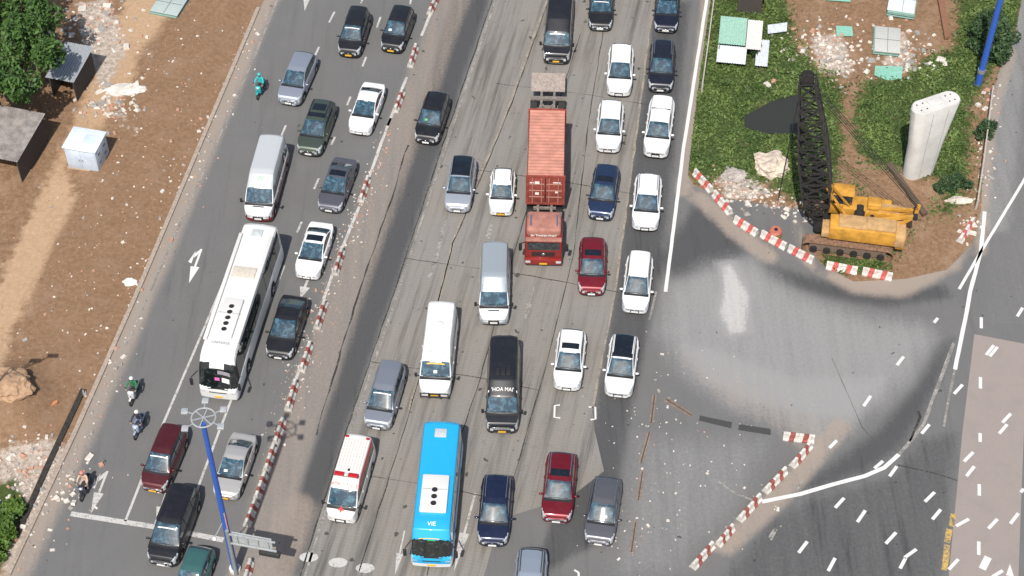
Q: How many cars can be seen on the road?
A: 31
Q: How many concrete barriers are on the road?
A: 27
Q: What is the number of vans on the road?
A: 7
